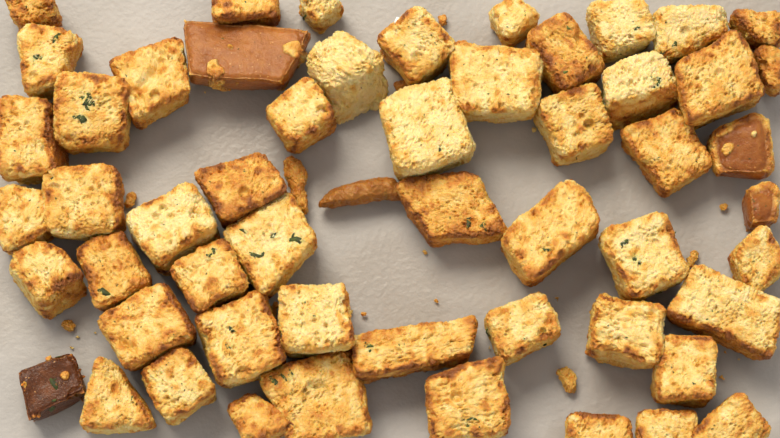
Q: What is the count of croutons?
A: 54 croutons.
